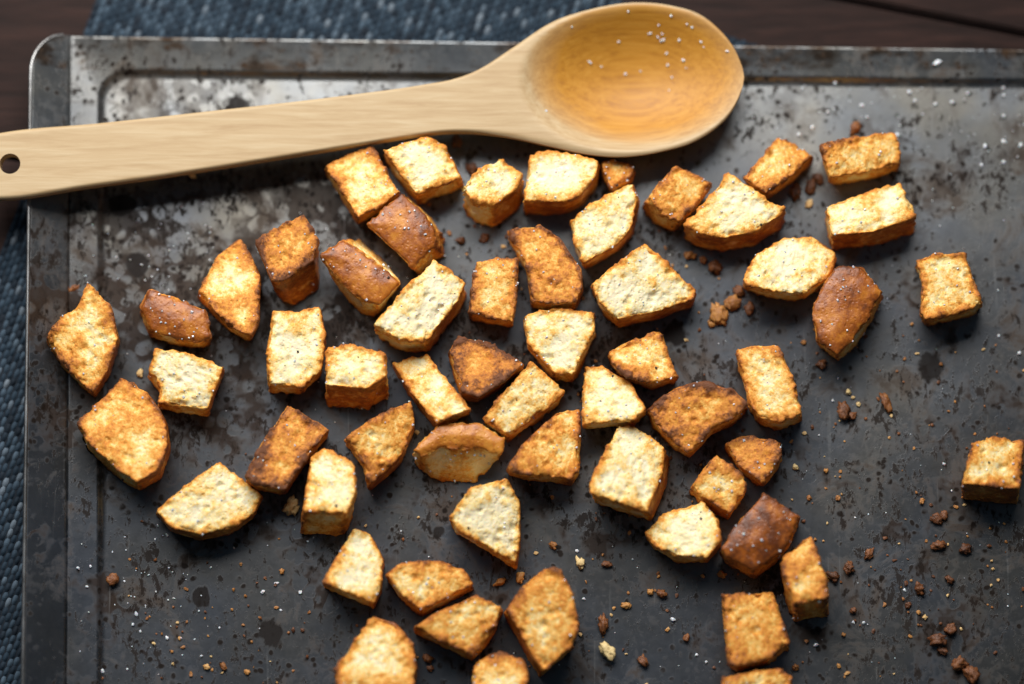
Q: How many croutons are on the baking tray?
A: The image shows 58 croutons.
